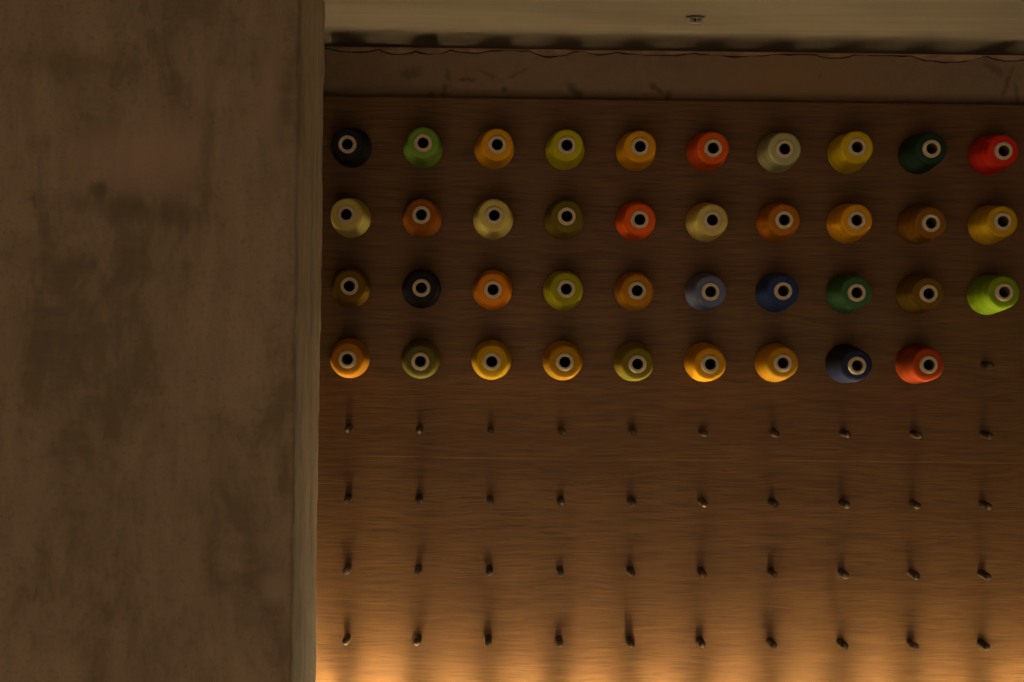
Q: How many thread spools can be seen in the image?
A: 39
